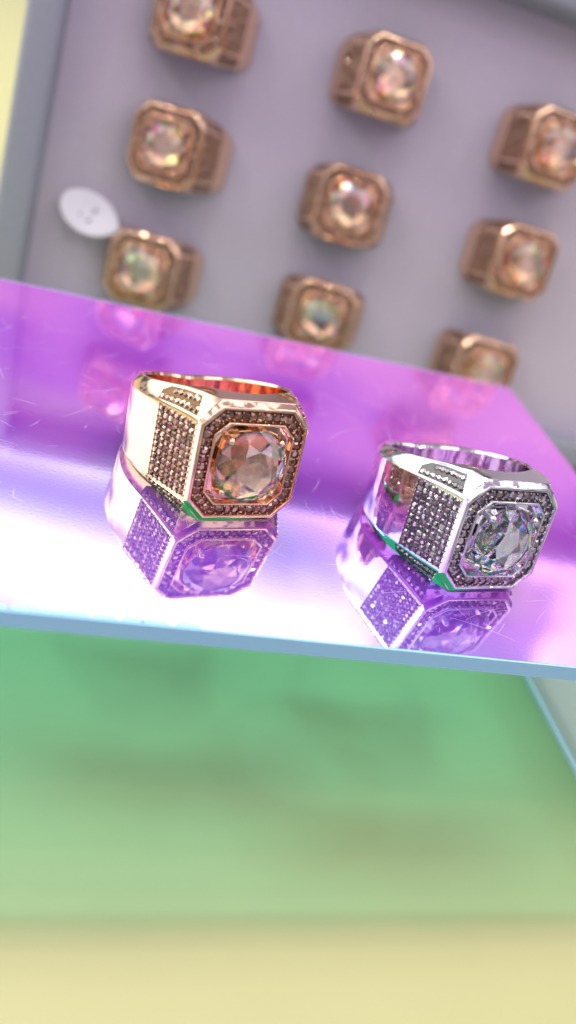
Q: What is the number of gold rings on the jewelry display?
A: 10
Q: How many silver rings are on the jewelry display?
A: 1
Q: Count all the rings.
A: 11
